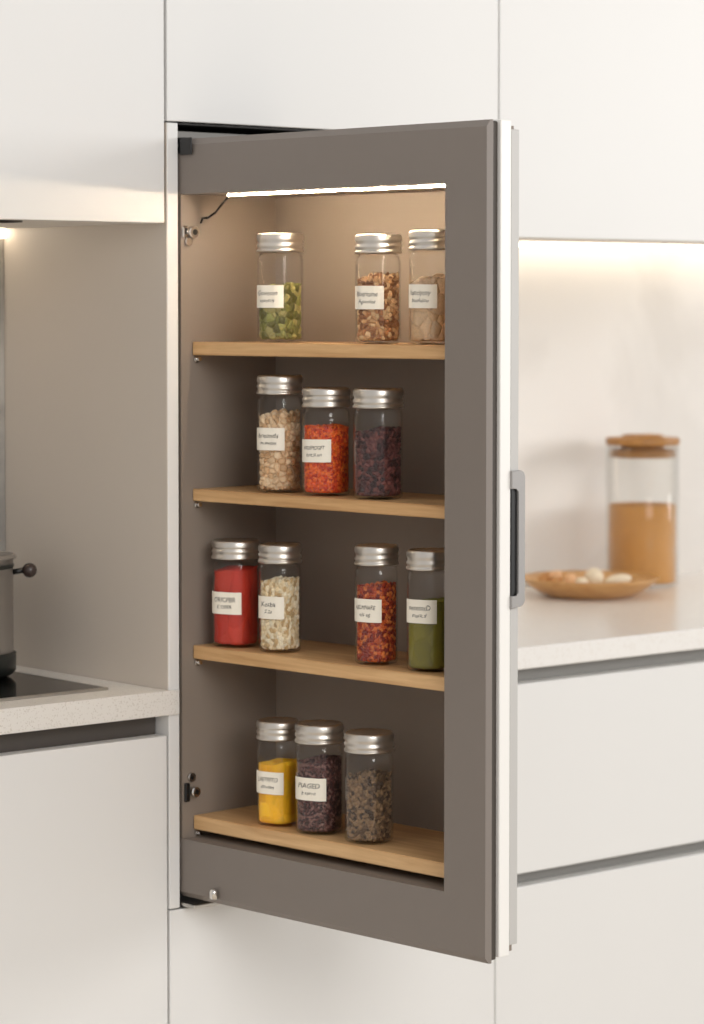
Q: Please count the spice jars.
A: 13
